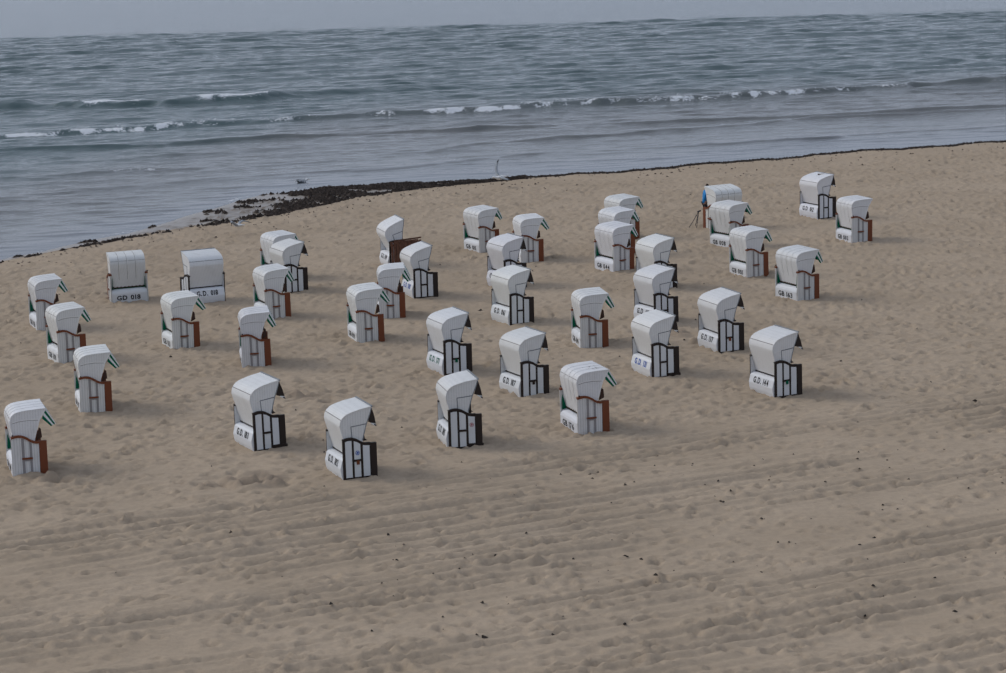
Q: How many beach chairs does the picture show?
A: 40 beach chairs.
